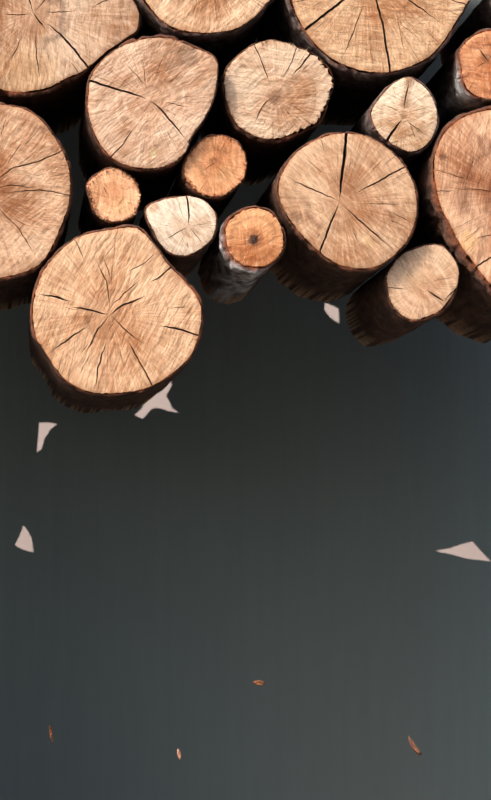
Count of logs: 17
